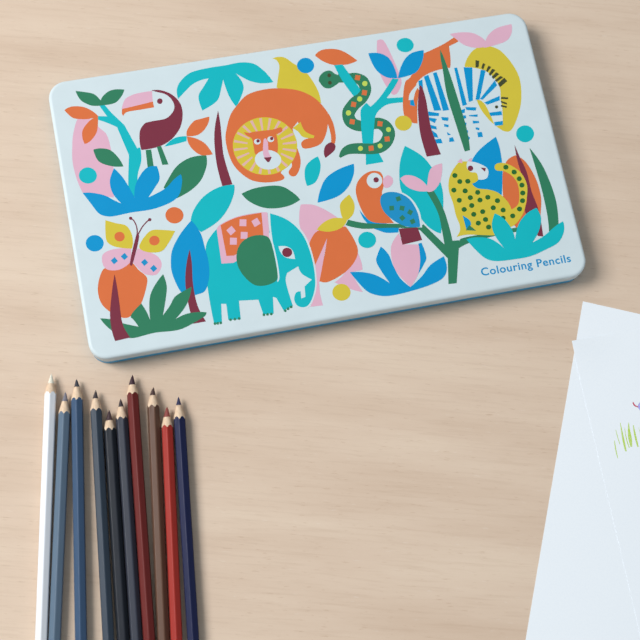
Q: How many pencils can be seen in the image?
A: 10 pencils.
